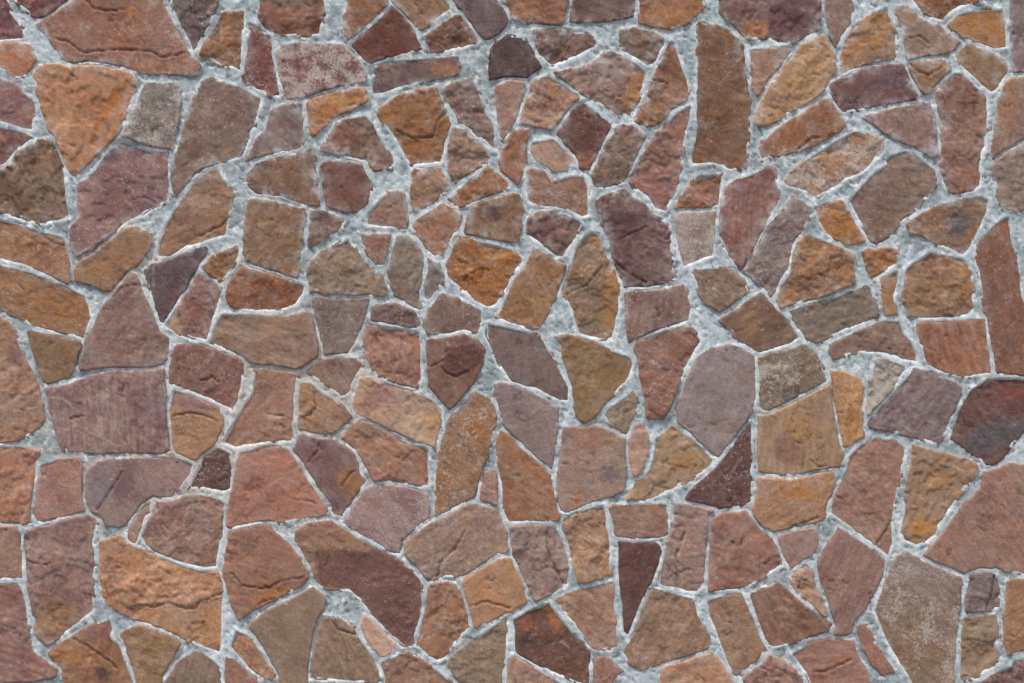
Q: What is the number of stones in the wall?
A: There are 200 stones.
